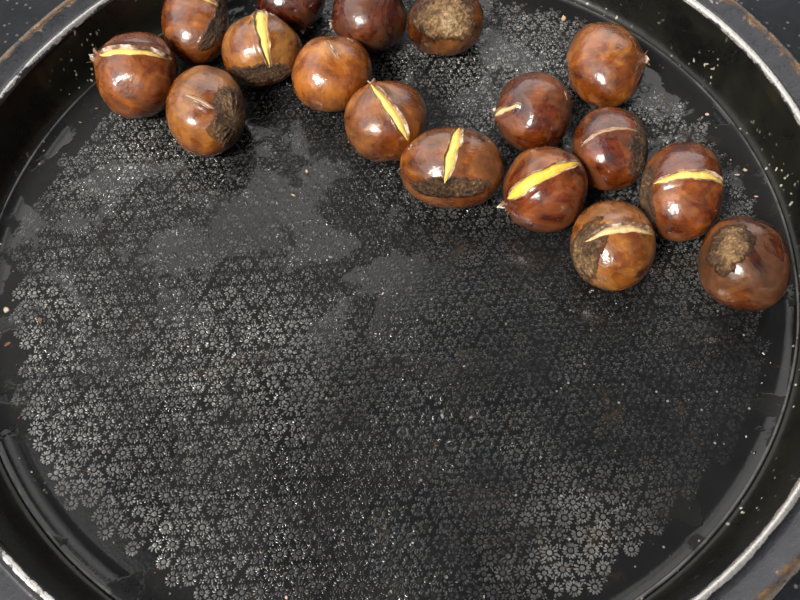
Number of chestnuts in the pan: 17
